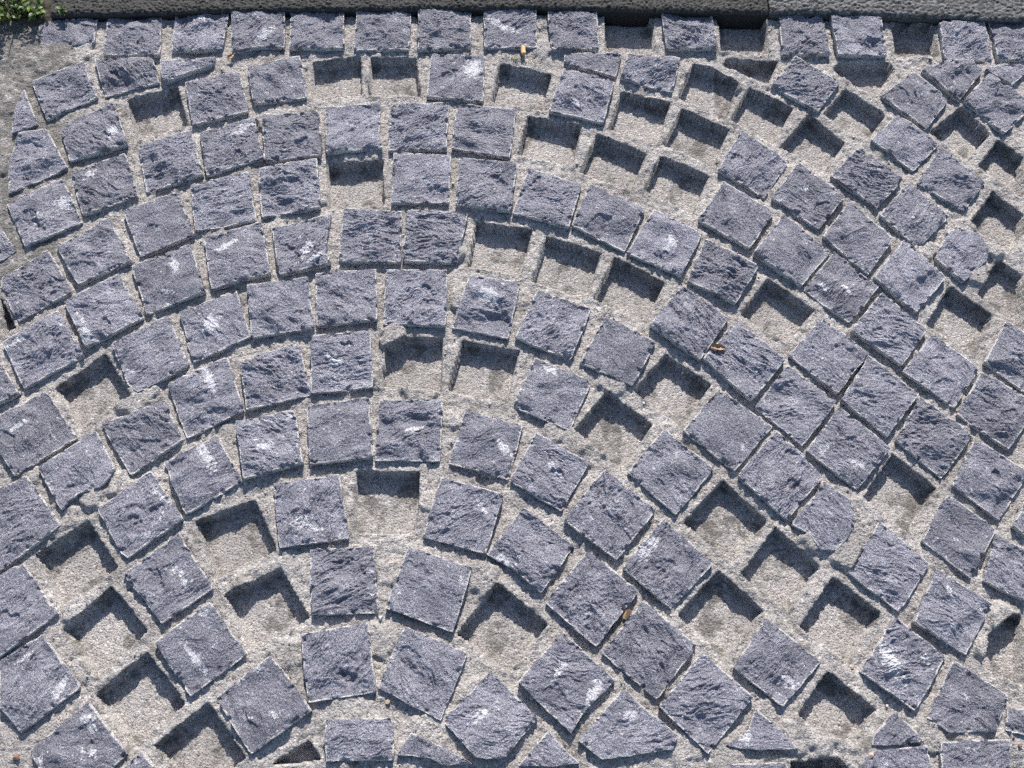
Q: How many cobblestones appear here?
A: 149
